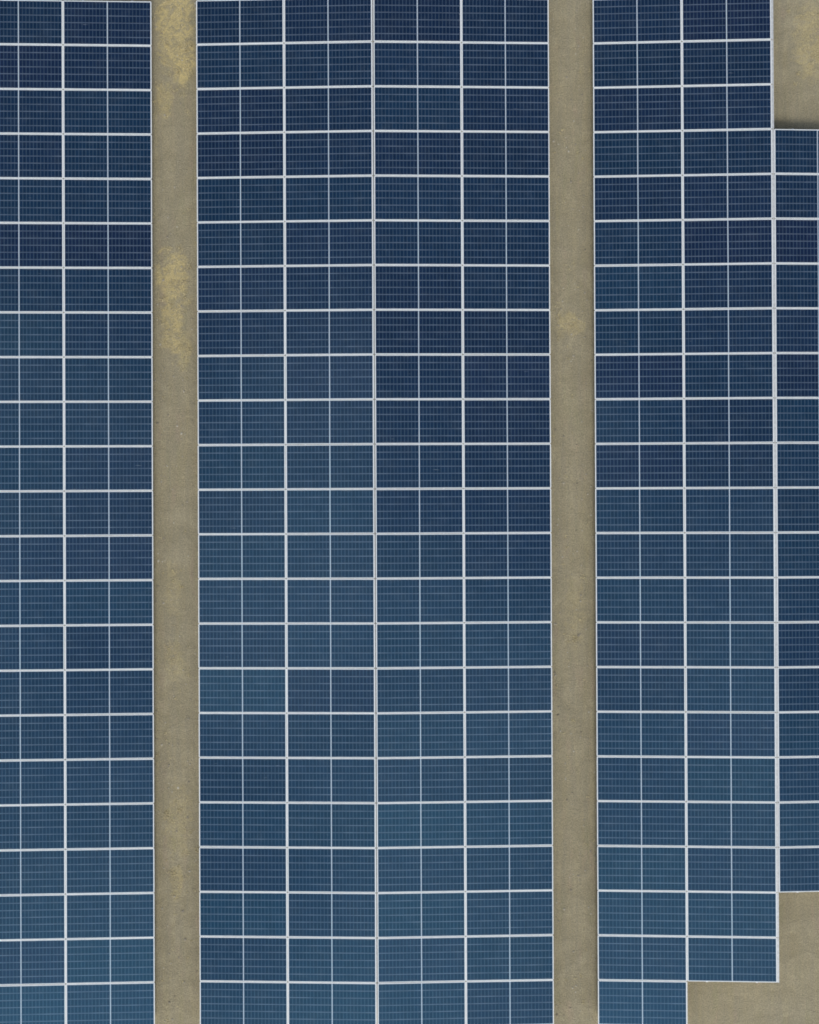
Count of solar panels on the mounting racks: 200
